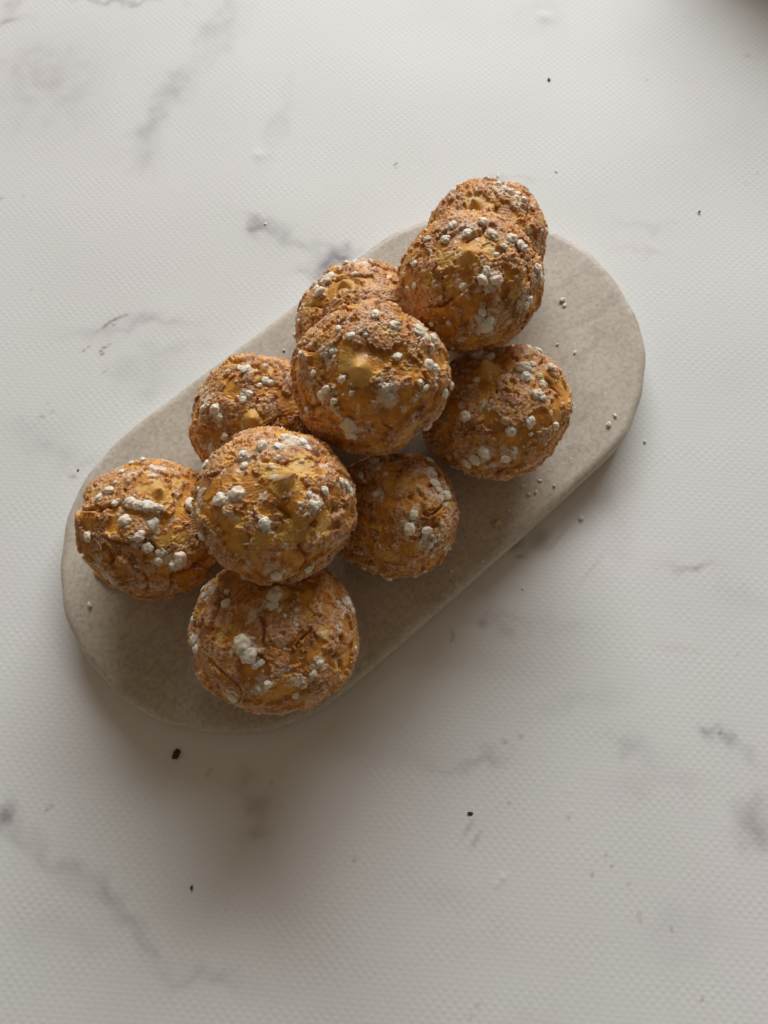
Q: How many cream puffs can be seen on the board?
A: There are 10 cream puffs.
